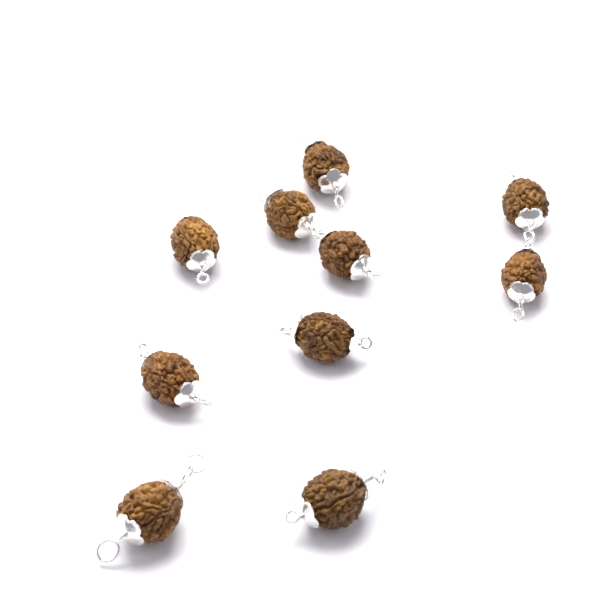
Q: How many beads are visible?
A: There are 10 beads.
